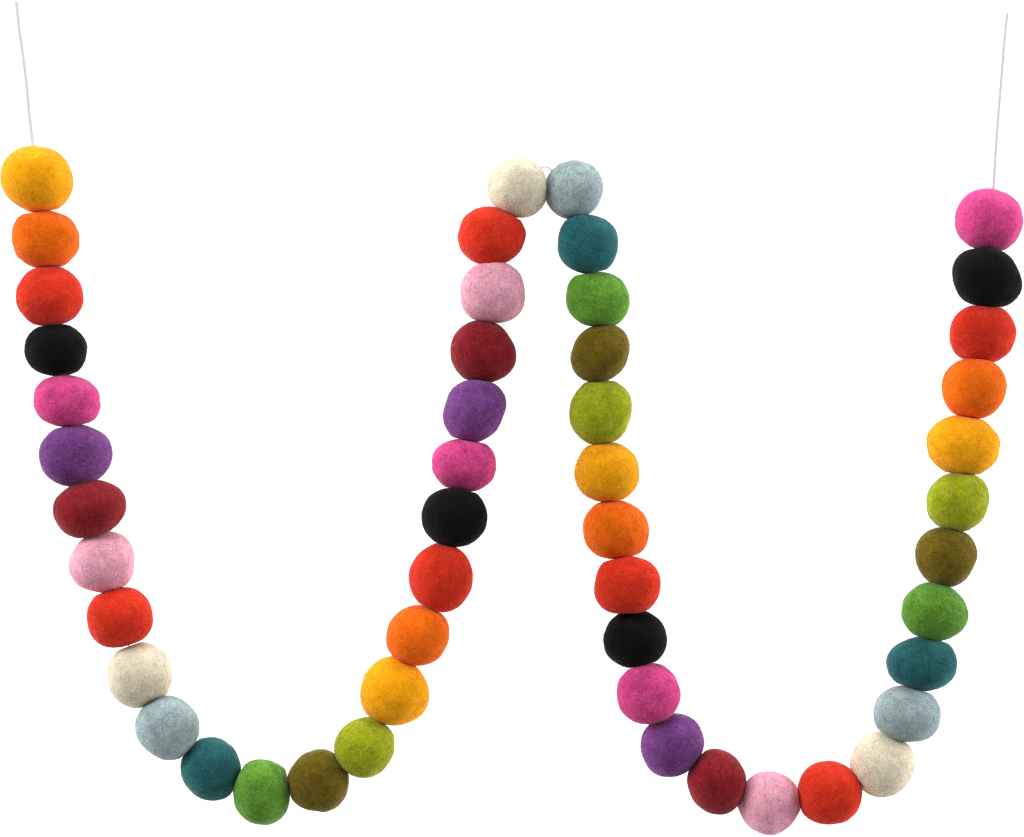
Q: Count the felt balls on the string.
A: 50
